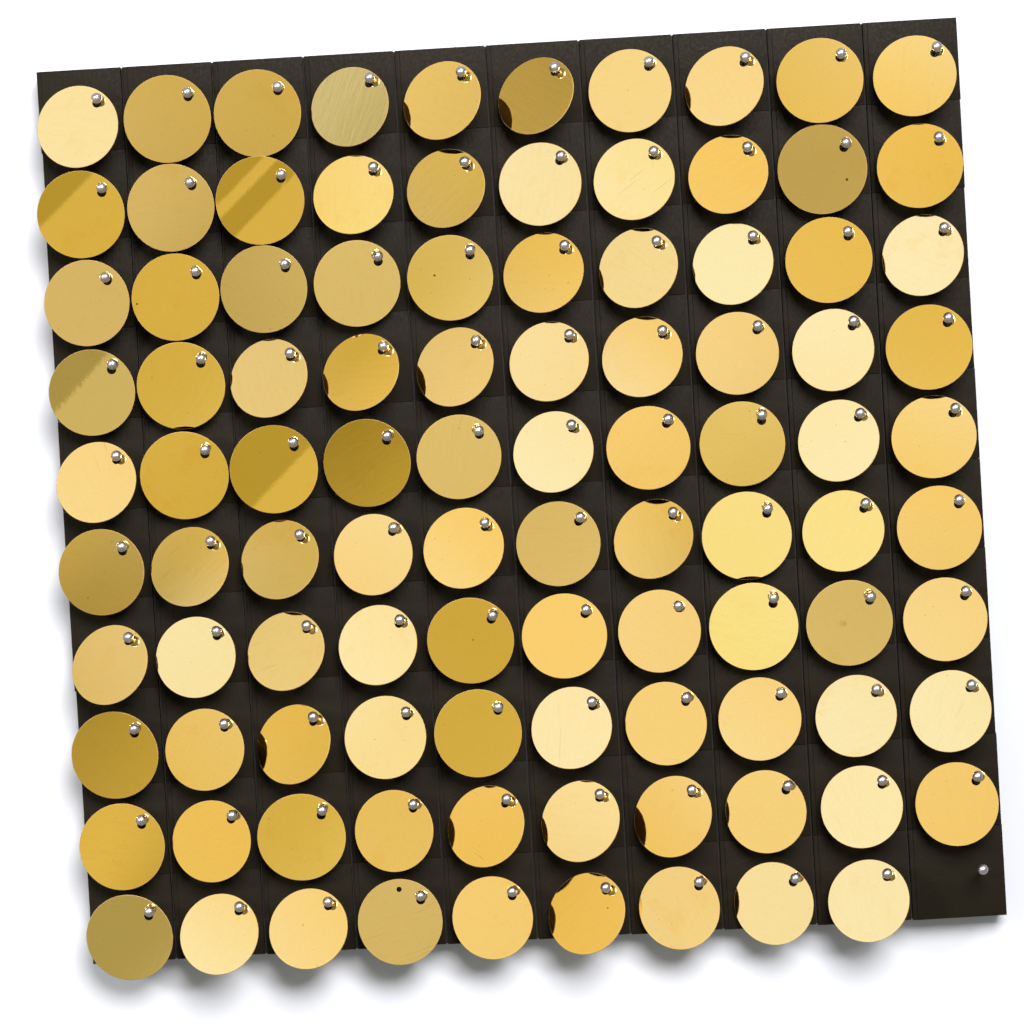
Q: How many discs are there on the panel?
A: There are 99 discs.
